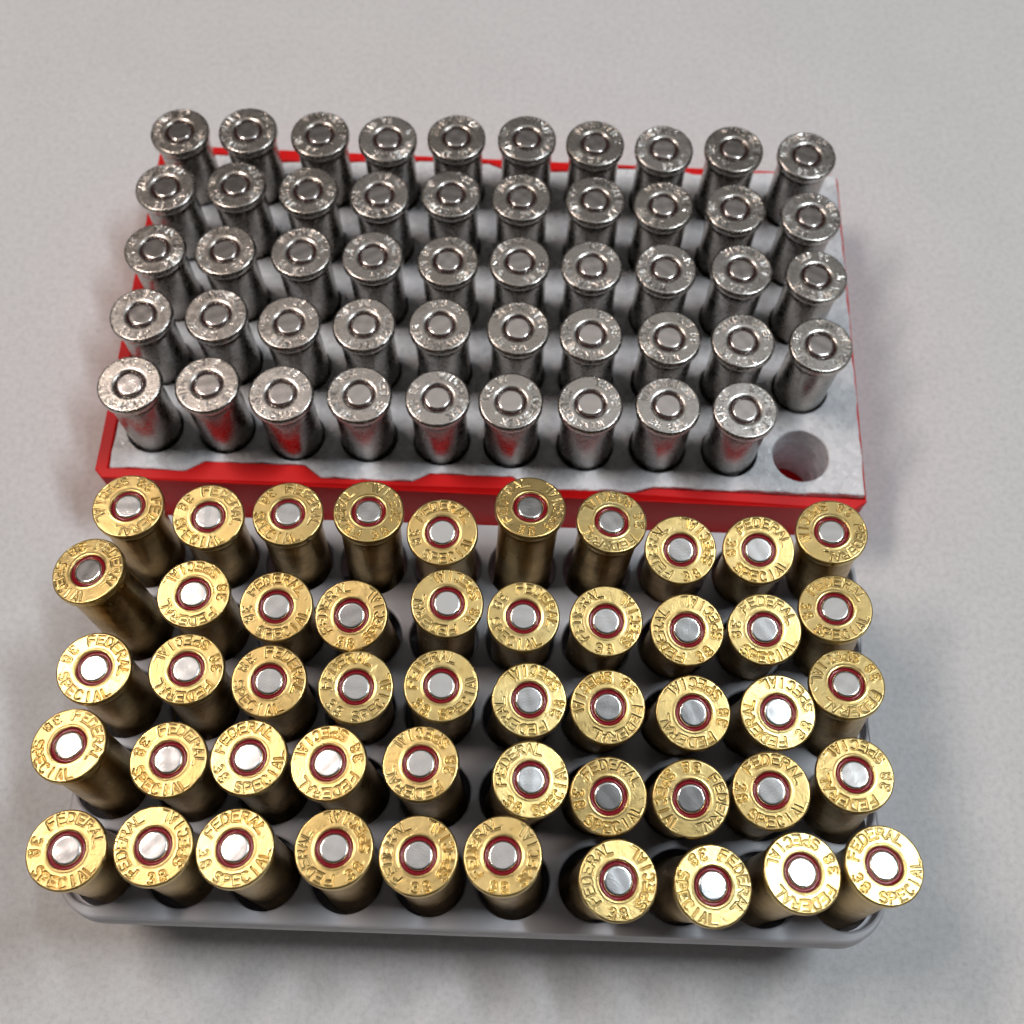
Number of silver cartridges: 49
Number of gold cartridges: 50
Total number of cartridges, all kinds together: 99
